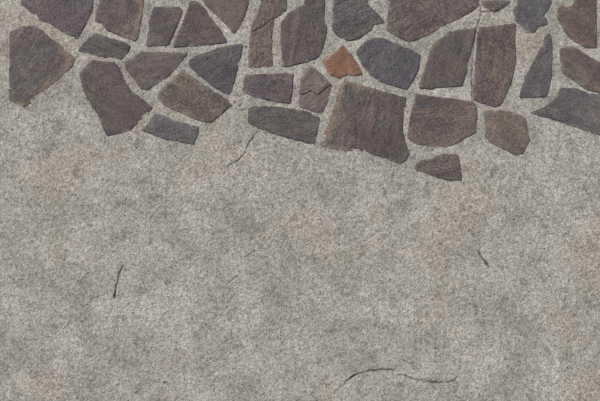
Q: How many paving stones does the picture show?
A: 33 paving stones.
